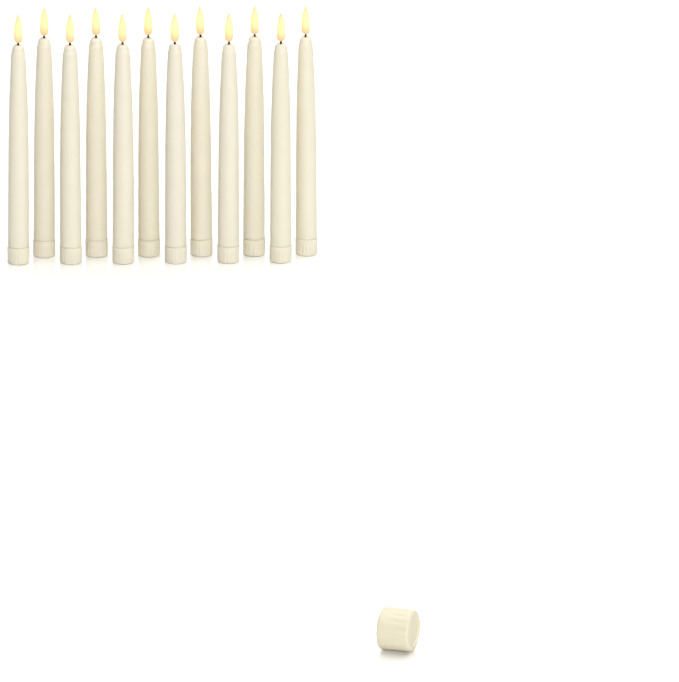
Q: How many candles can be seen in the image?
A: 12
